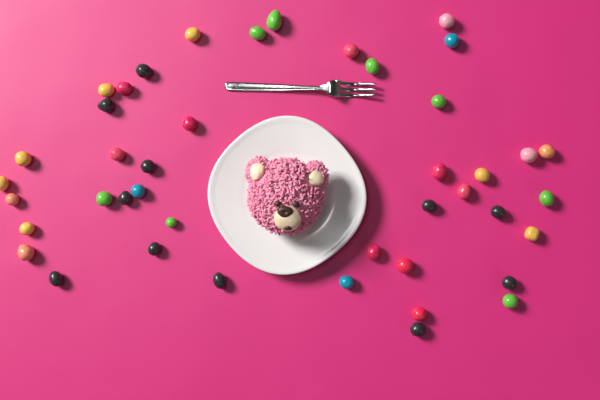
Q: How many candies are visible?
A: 43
